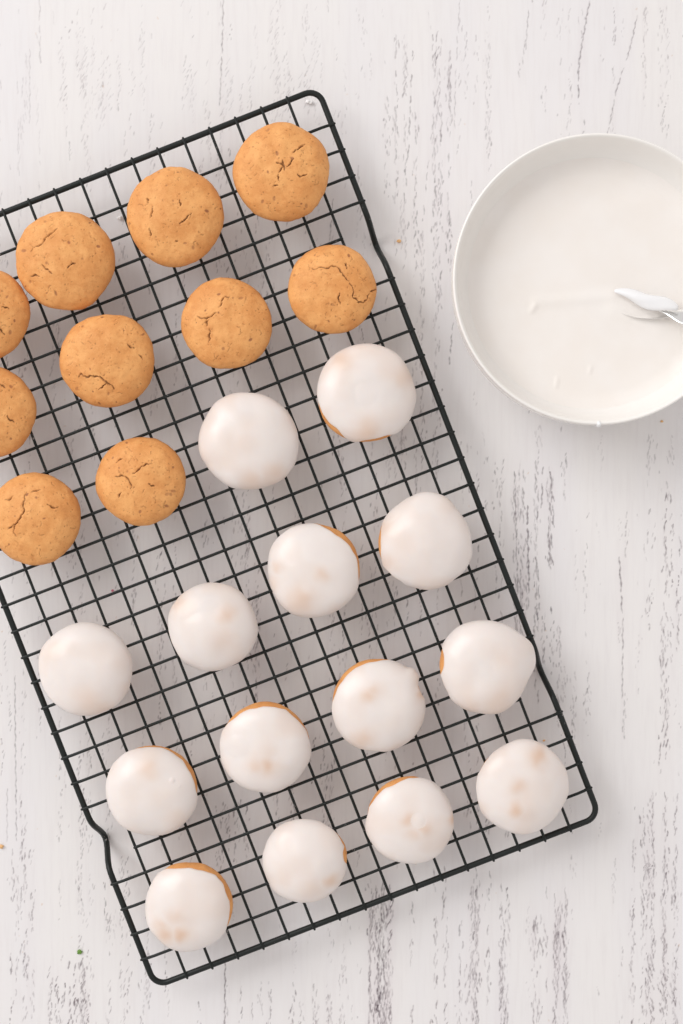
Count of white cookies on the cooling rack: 14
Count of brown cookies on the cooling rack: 10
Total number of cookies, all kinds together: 24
